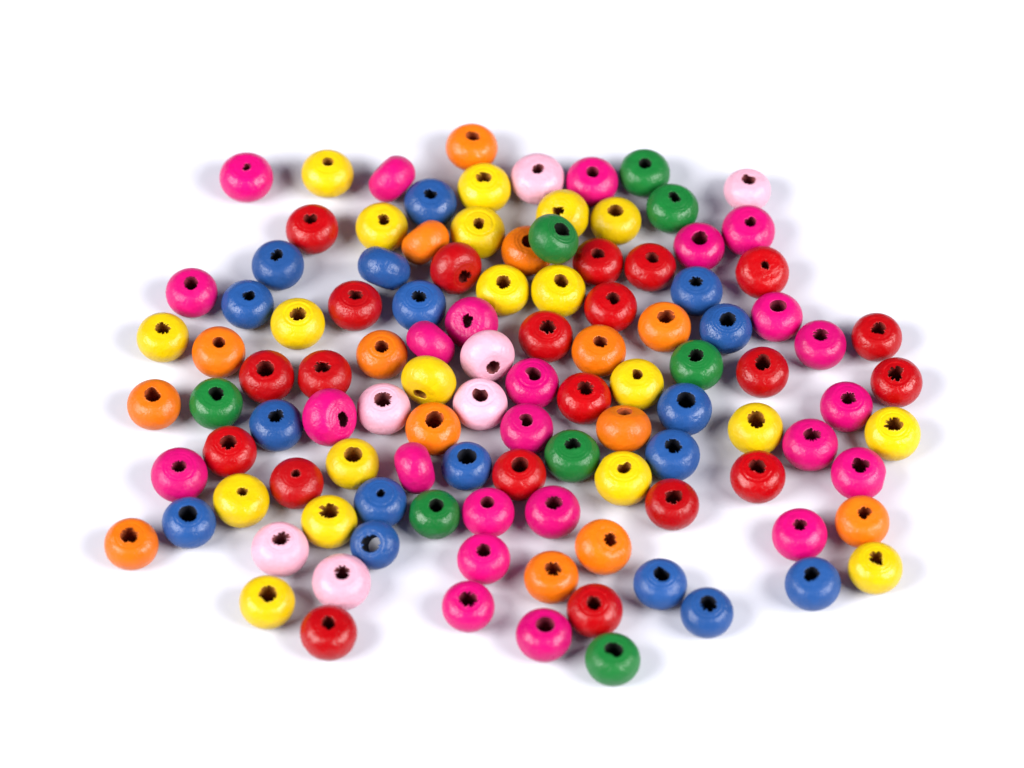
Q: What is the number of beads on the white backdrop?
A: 111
